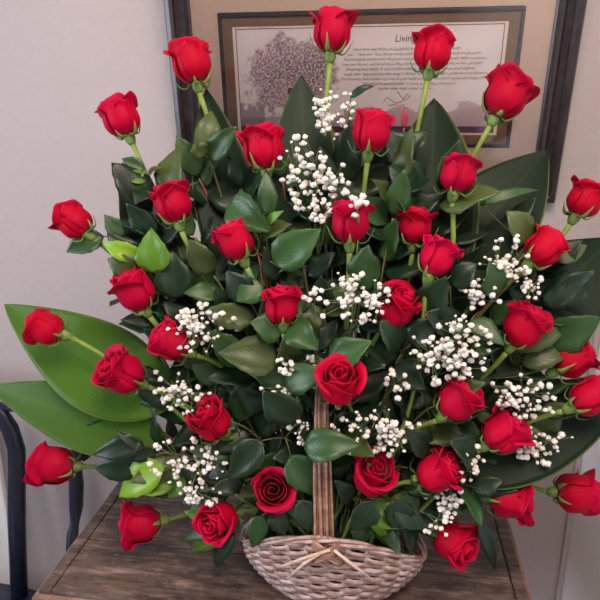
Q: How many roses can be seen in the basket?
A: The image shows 38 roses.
